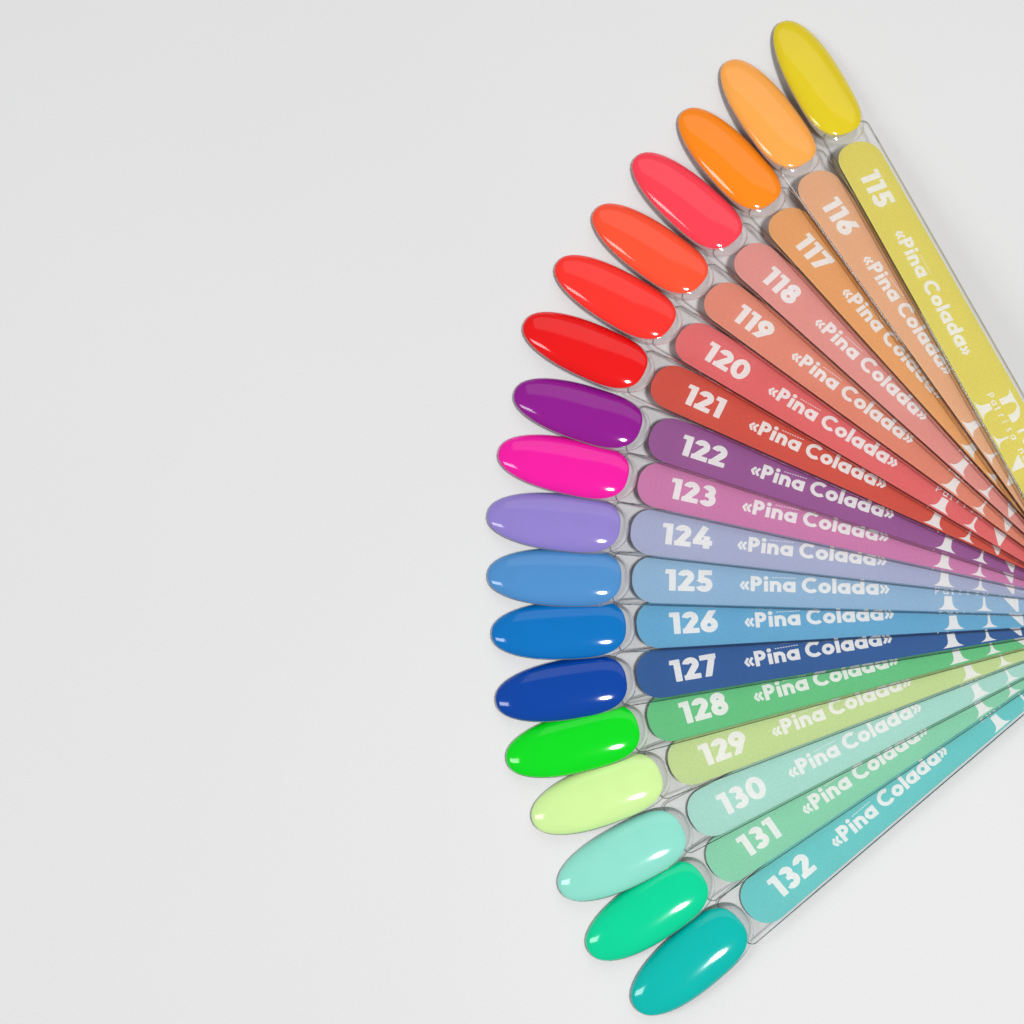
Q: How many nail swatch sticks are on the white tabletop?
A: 18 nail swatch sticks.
